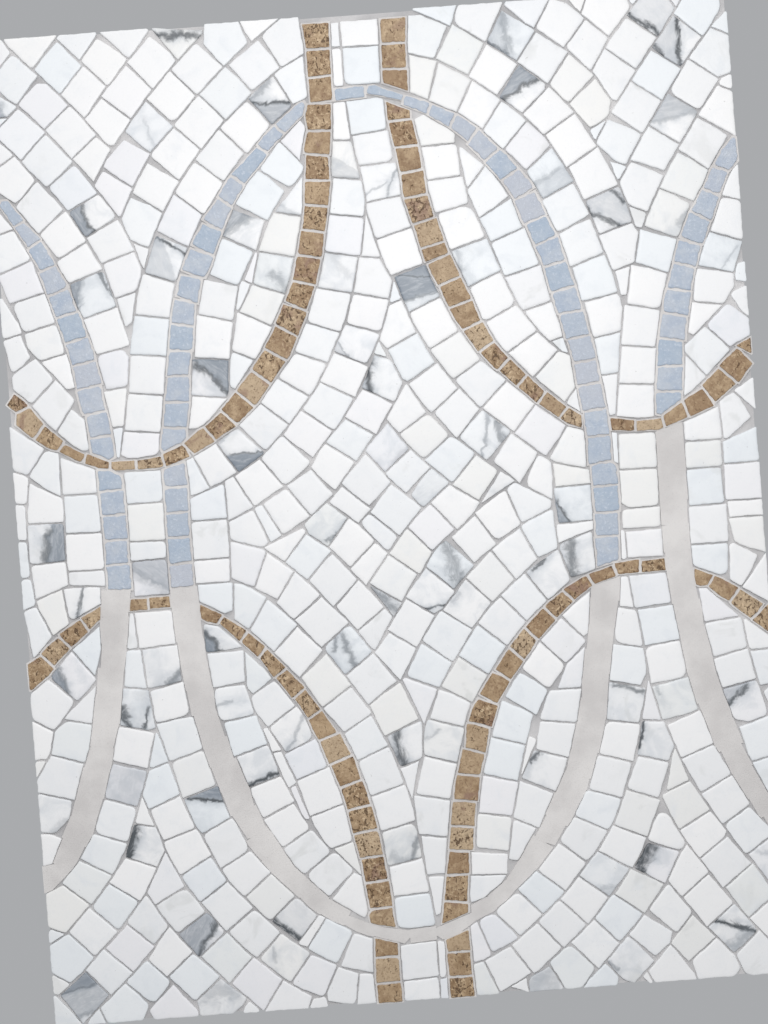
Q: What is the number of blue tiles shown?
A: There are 69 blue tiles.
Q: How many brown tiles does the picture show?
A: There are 101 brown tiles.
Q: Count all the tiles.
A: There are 170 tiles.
